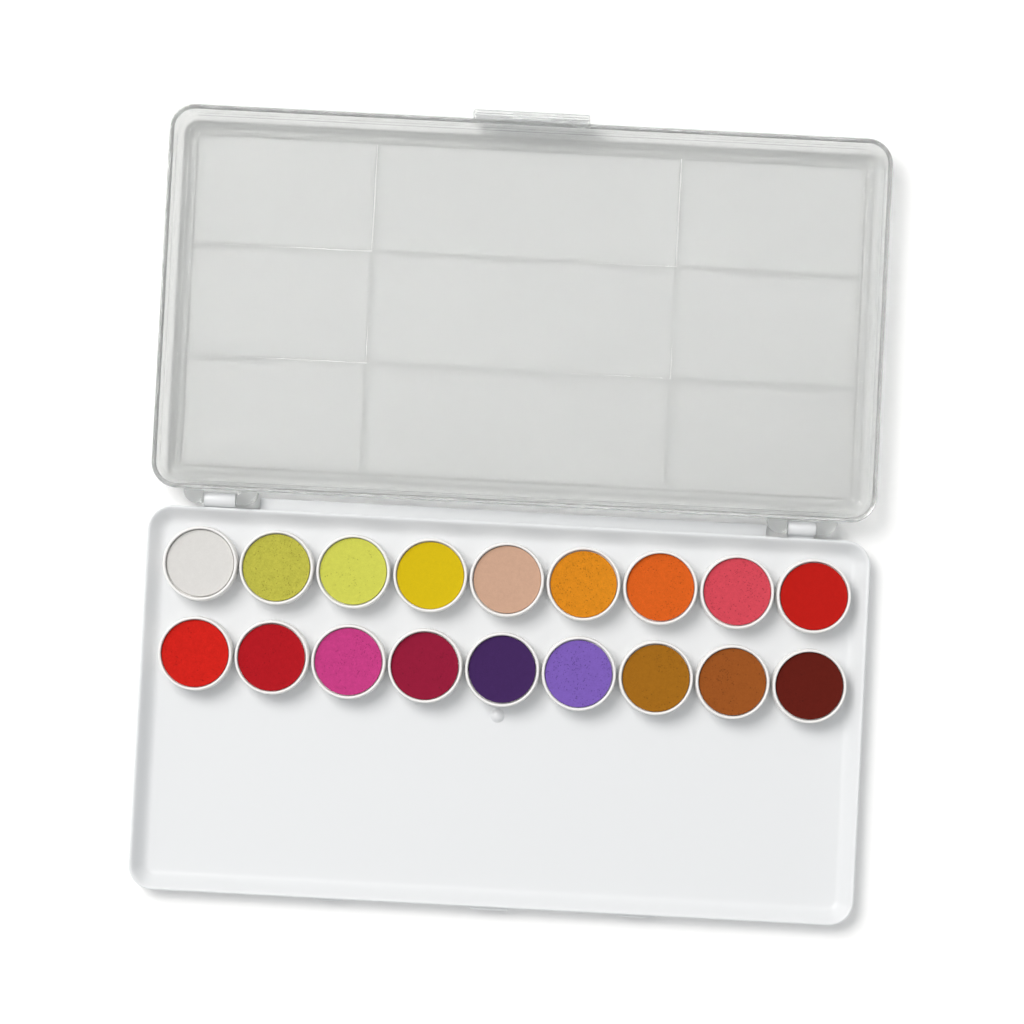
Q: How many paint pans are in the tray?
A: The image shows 18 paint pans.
